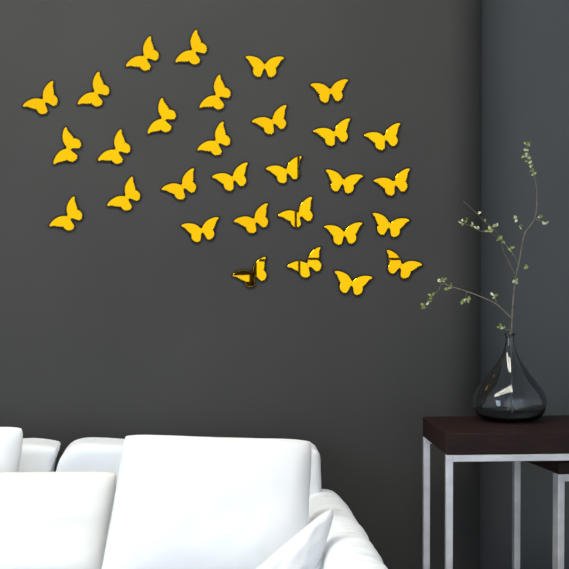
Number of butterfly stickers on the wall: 30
